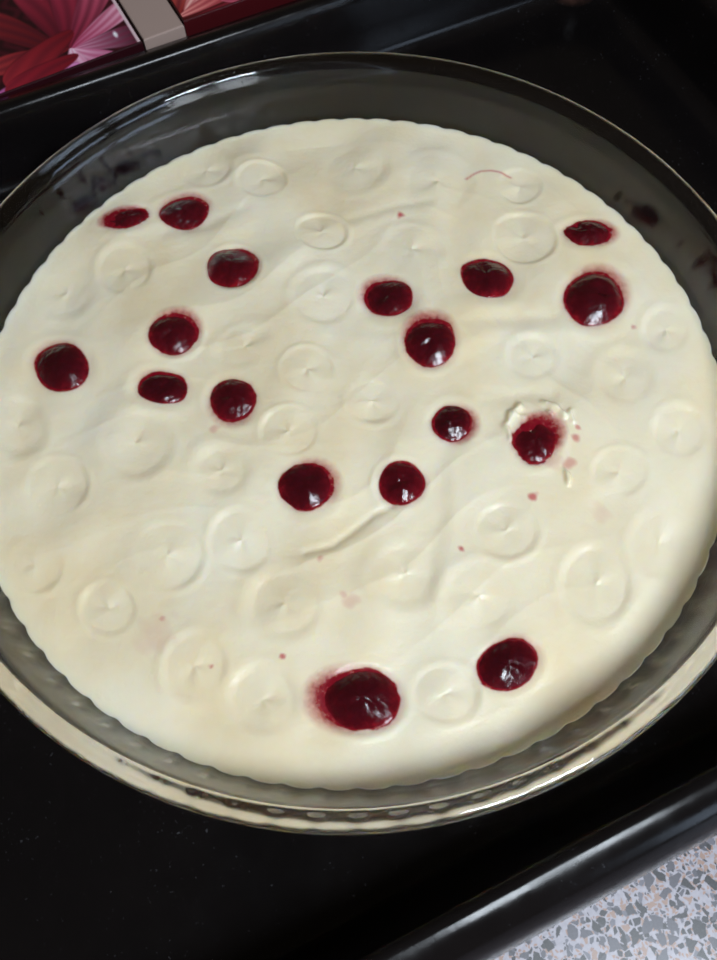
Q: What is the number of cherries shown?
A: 18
